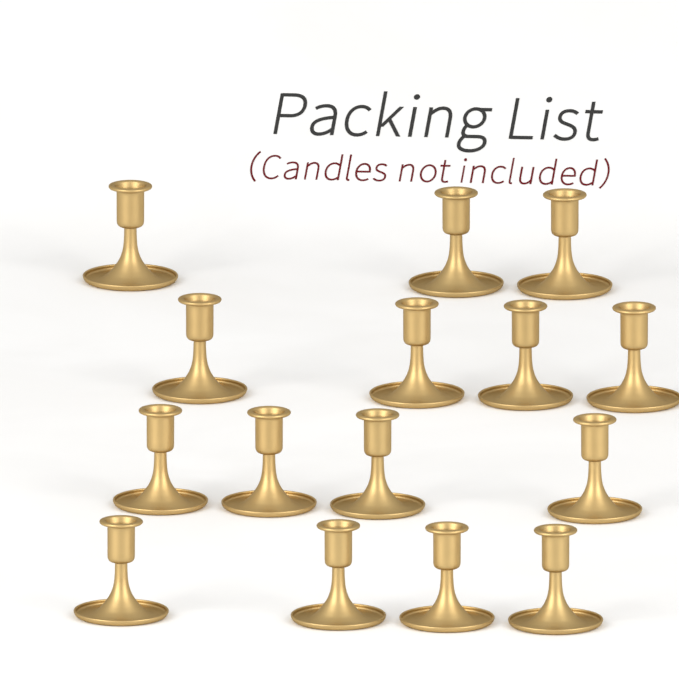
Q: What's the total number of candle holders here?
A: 15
